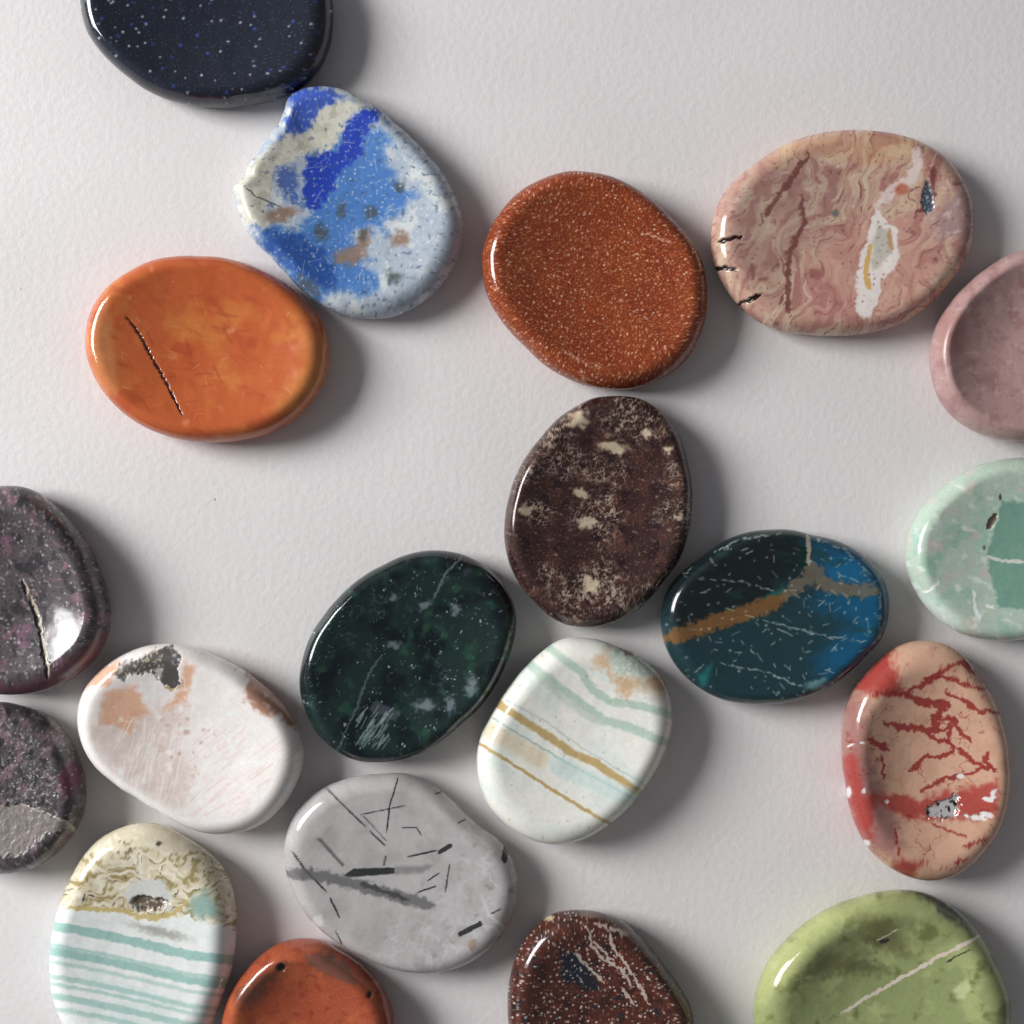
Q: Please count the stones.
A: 20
